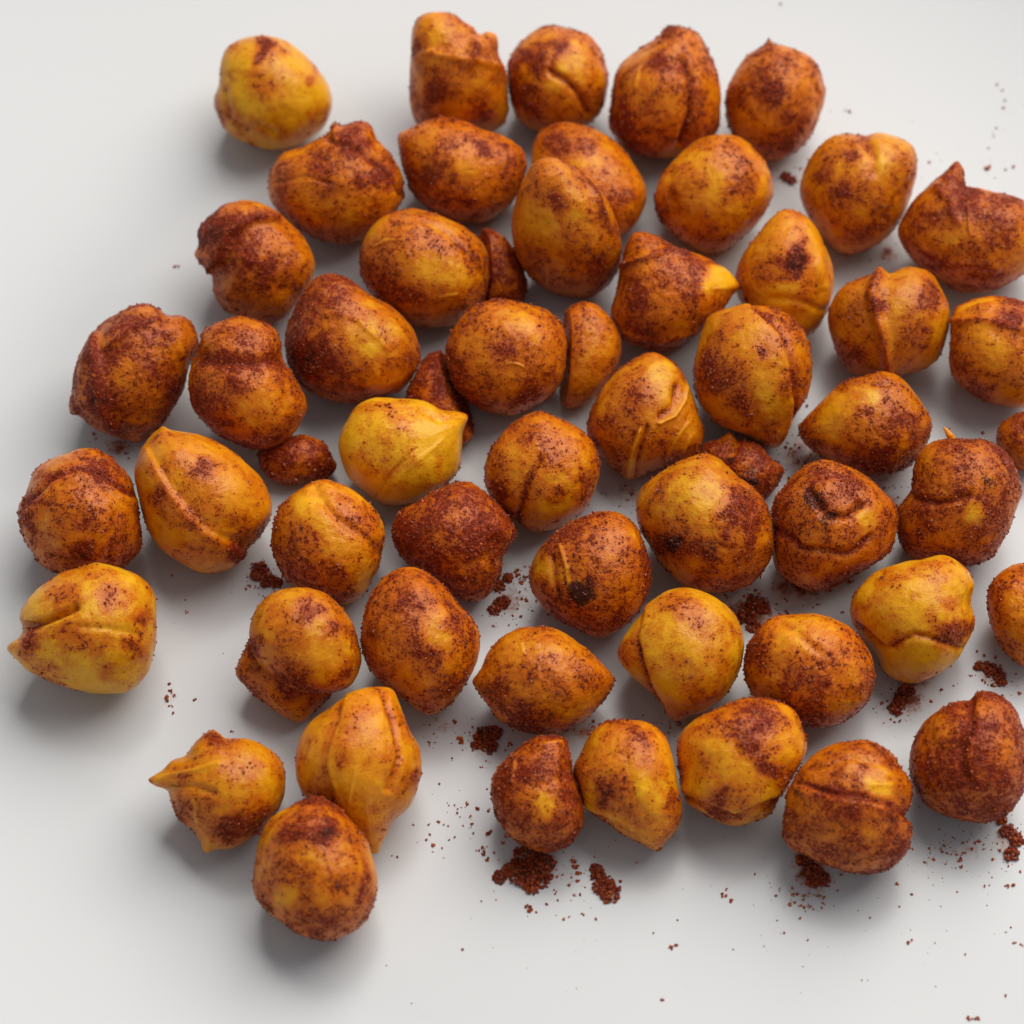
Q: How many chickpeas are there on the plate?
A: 56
